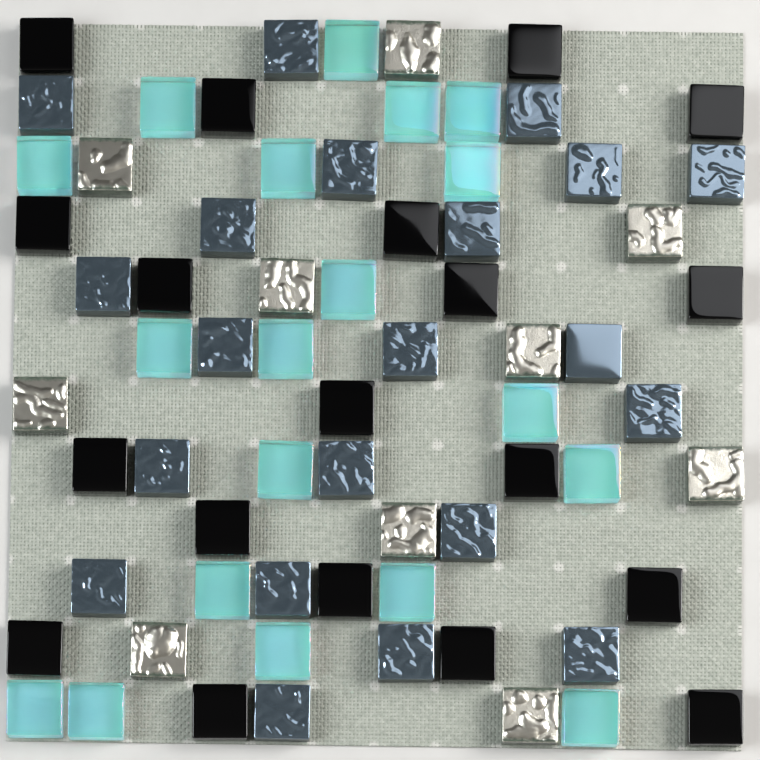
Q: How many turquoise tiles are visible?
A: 19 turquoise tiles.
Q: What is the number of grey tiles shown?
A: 21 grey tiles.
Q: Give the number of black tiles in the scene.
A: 19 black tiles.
